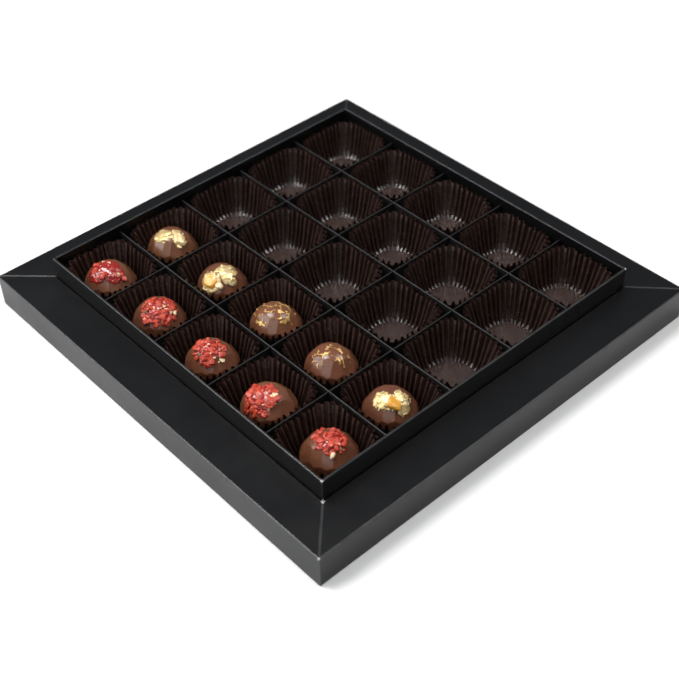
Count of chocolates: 10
